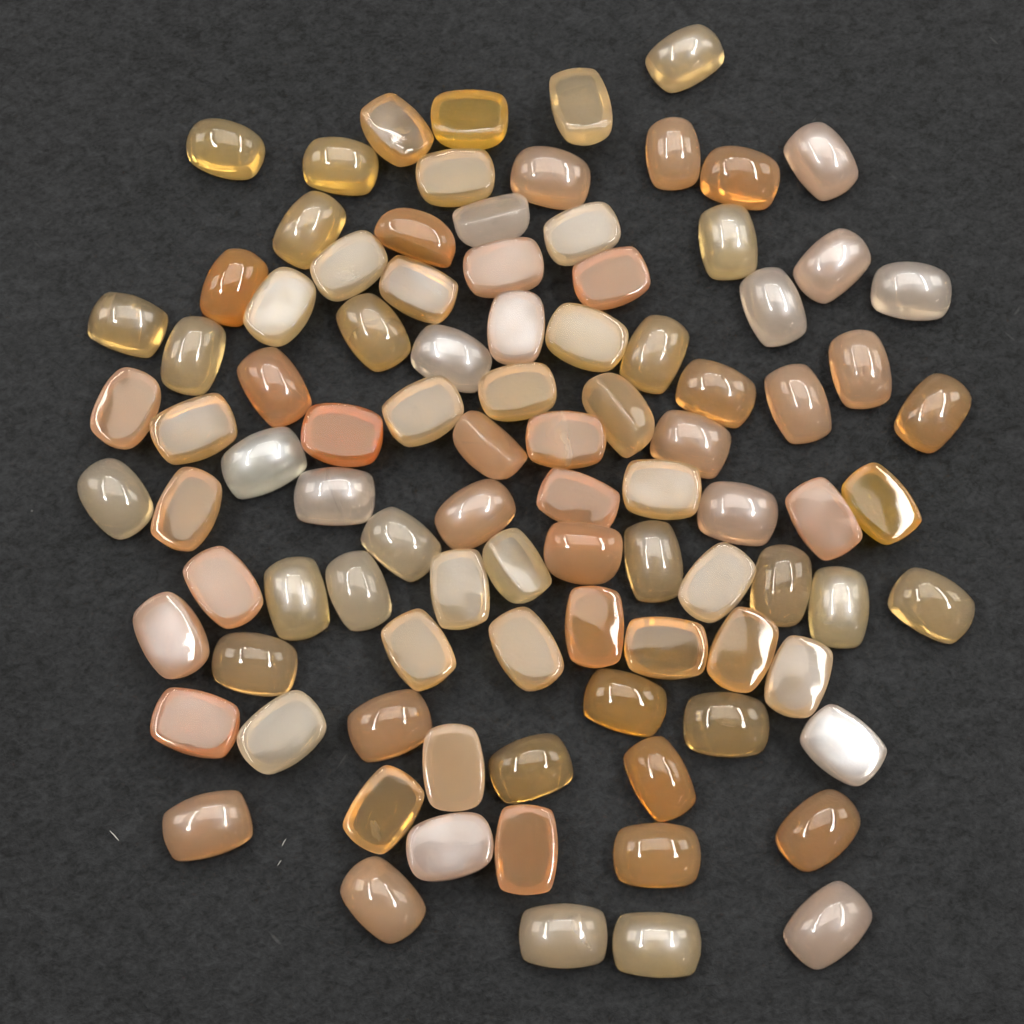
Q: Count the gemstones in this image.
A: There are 95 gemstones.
